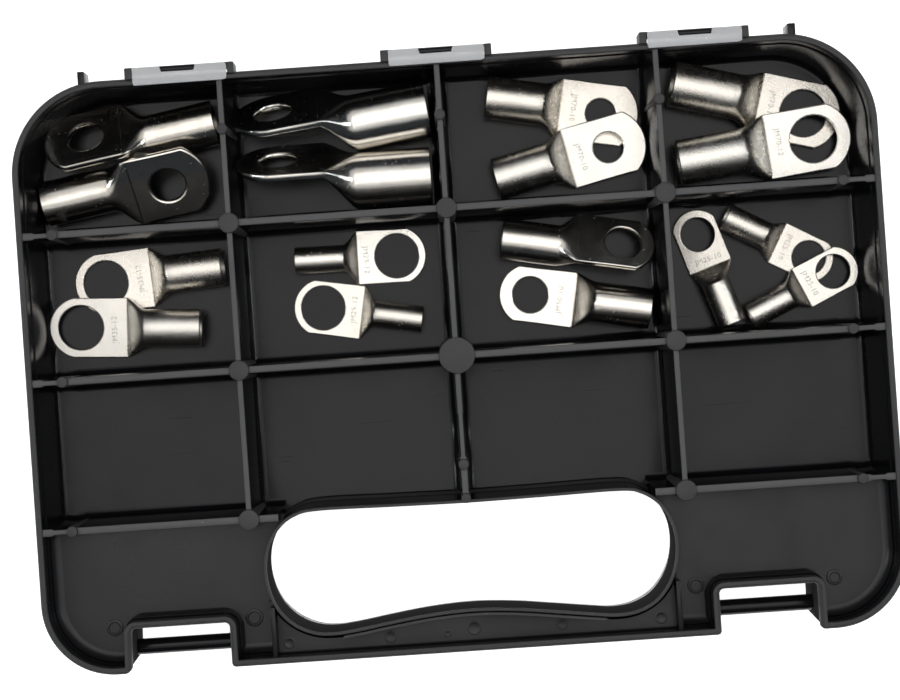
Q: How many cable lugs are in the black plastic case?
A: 17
